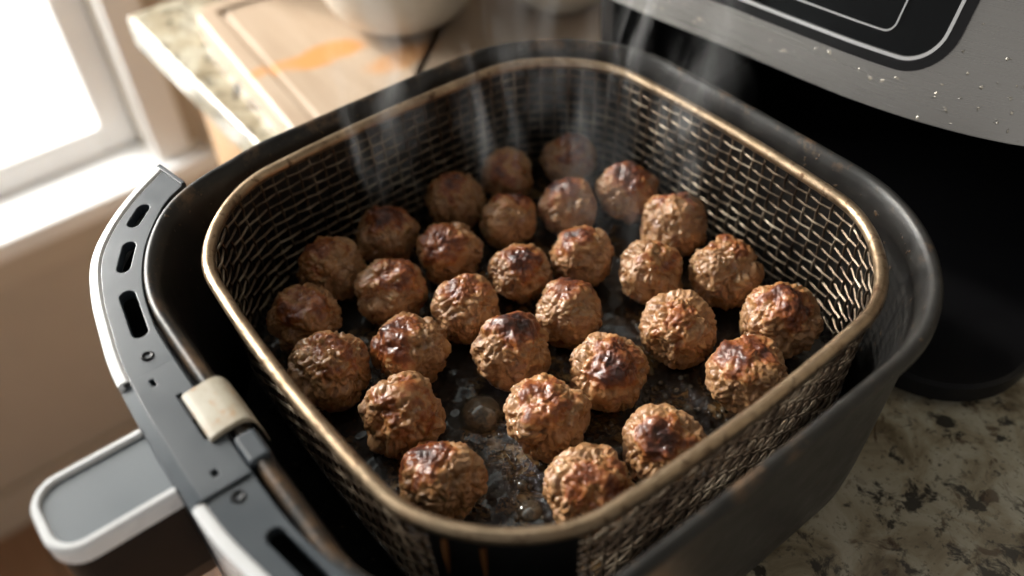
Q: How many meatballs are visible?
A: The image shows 30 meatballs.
